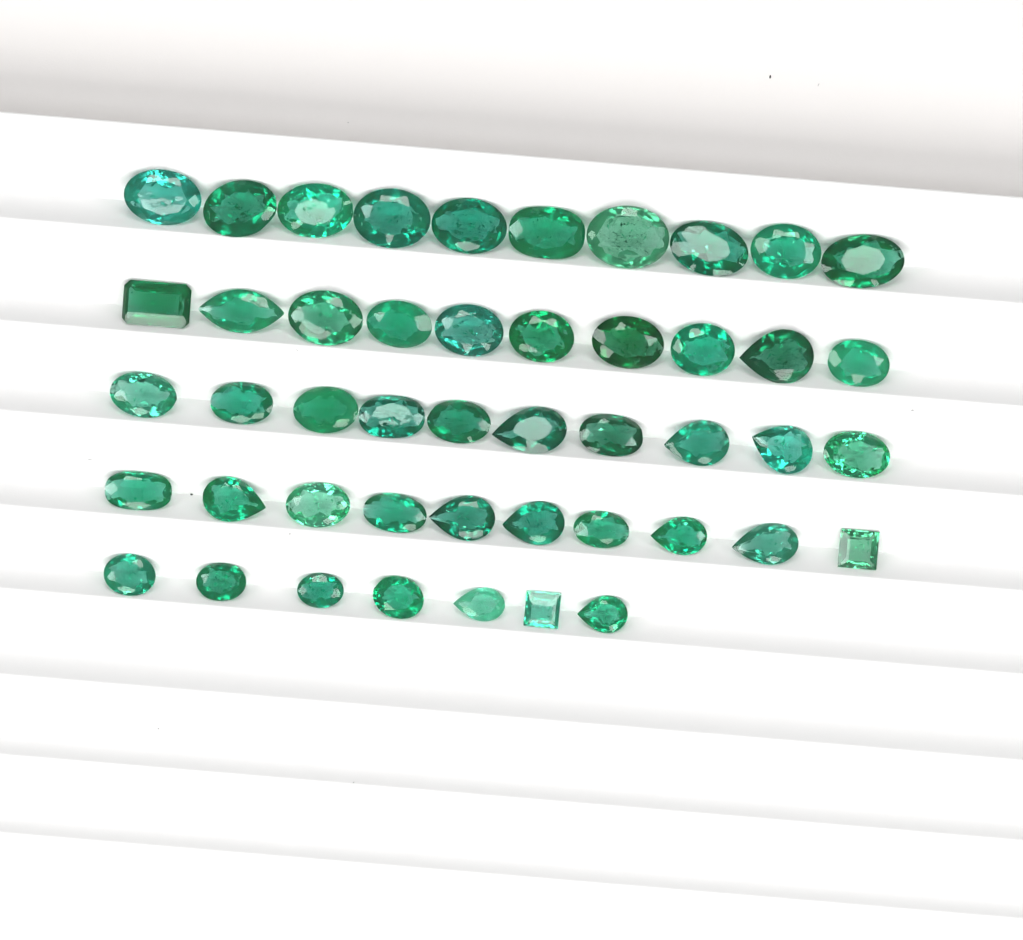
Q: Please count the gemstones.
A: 47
